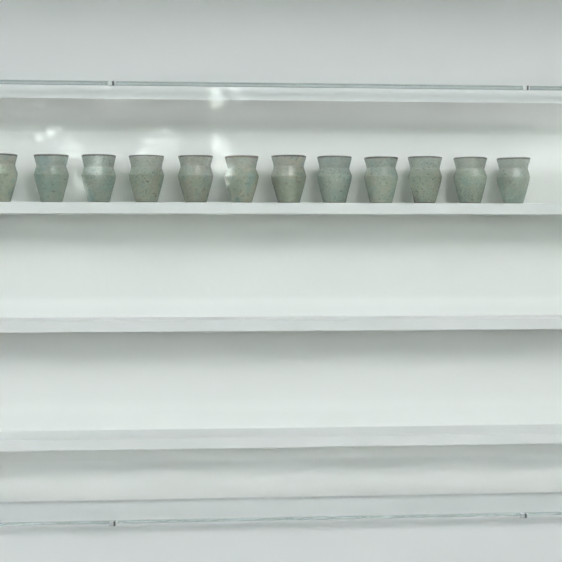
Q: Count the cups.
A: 12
